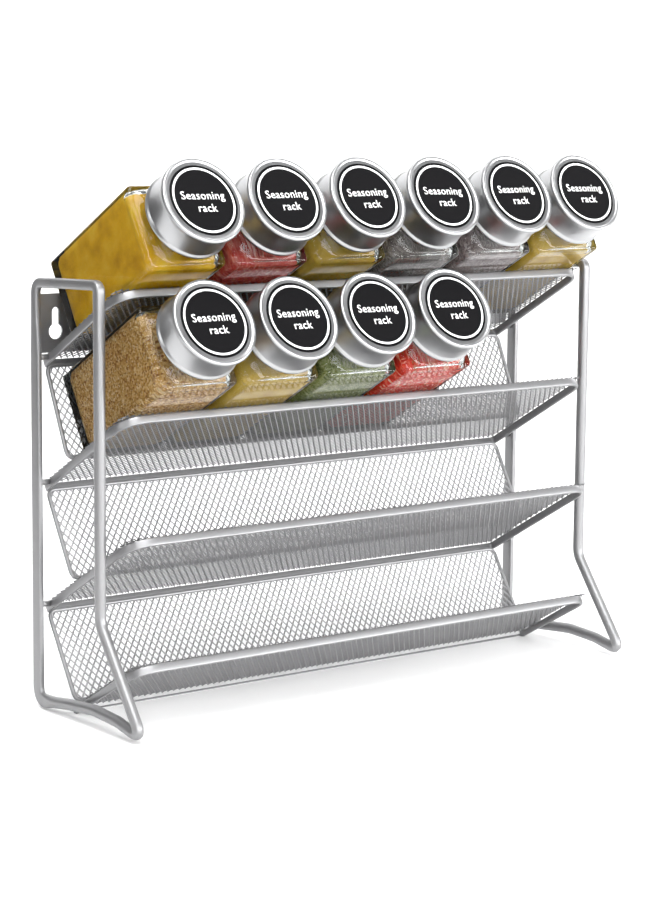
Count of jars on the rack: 10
